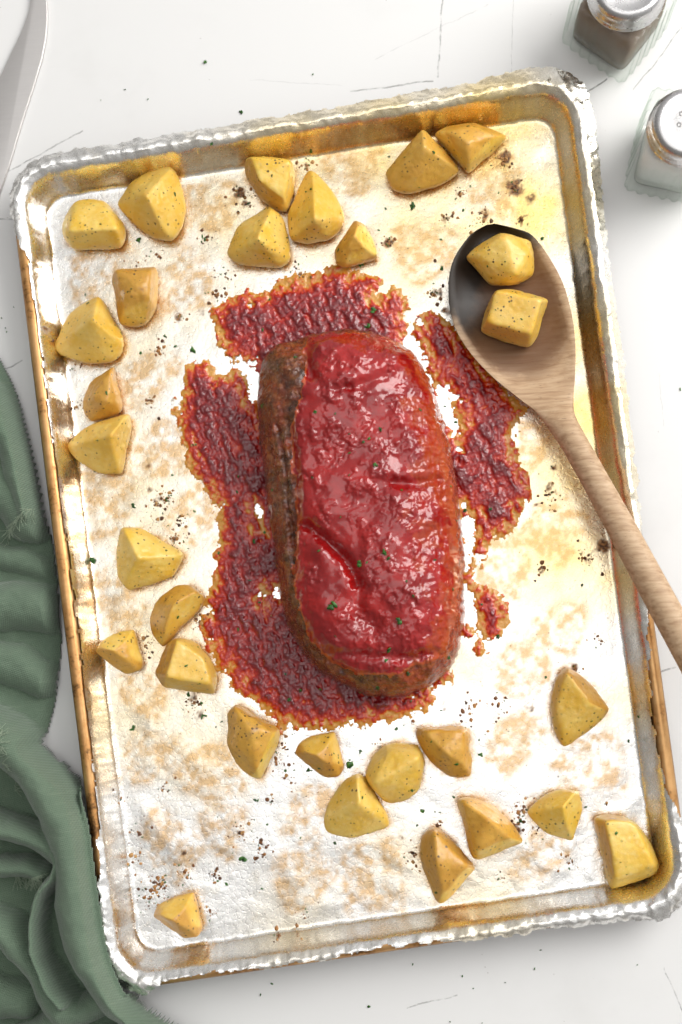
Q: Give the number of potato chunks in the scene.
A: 29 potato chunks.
